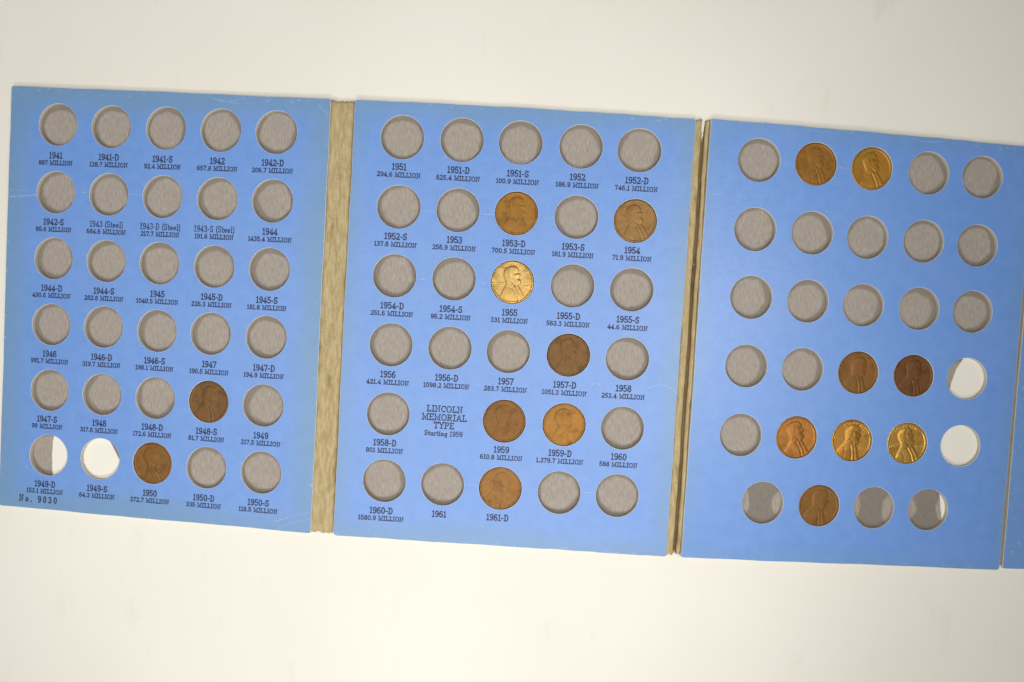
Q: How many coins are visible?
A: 17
